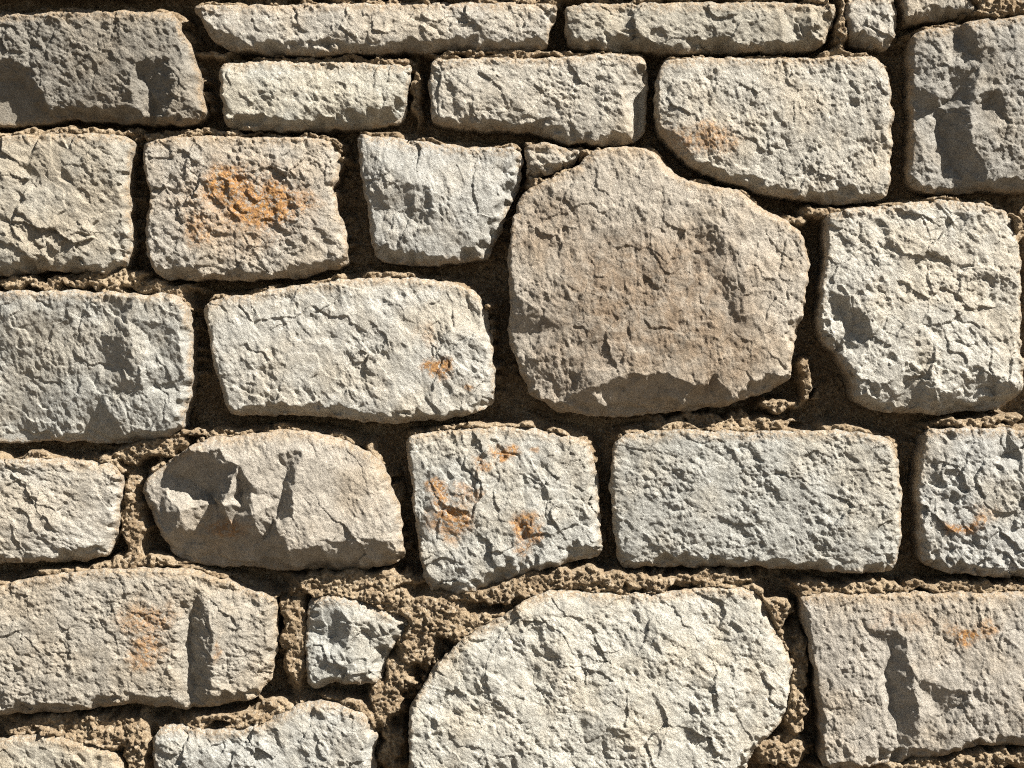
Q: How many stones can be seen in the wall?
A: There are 28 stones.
